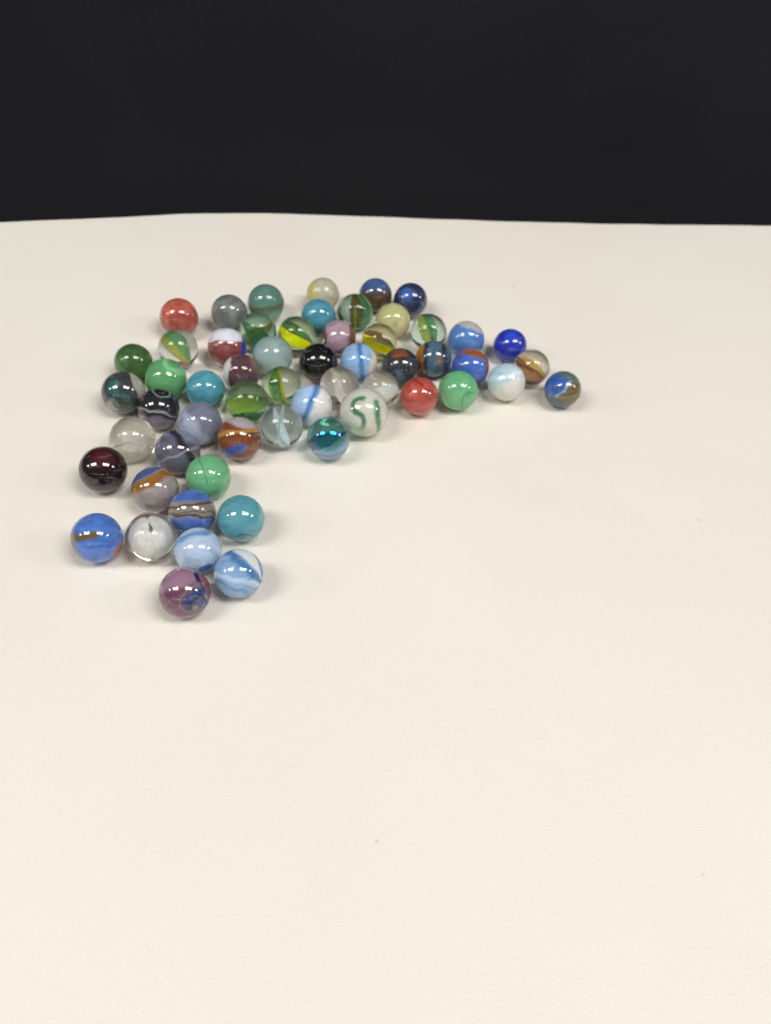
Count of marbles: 57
